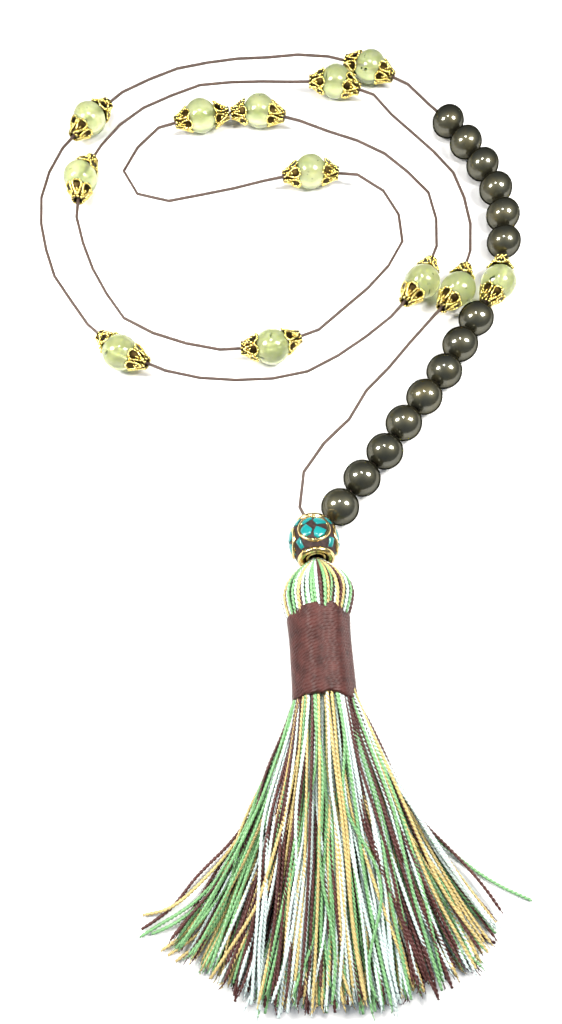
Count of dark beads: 14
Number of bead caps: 24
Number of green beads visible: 12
